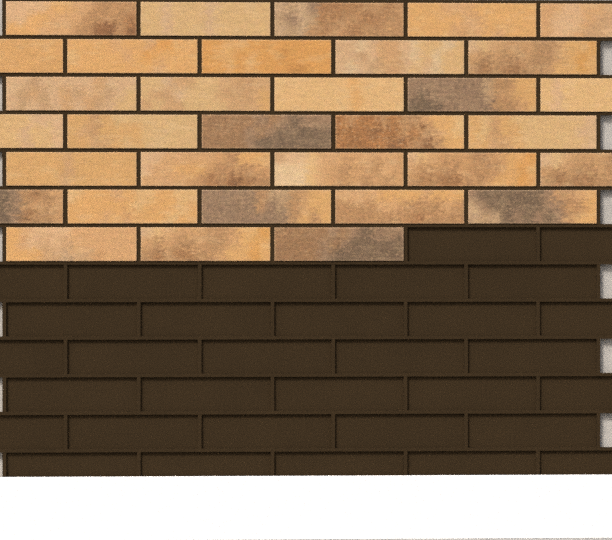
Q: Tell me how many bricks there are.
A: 33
